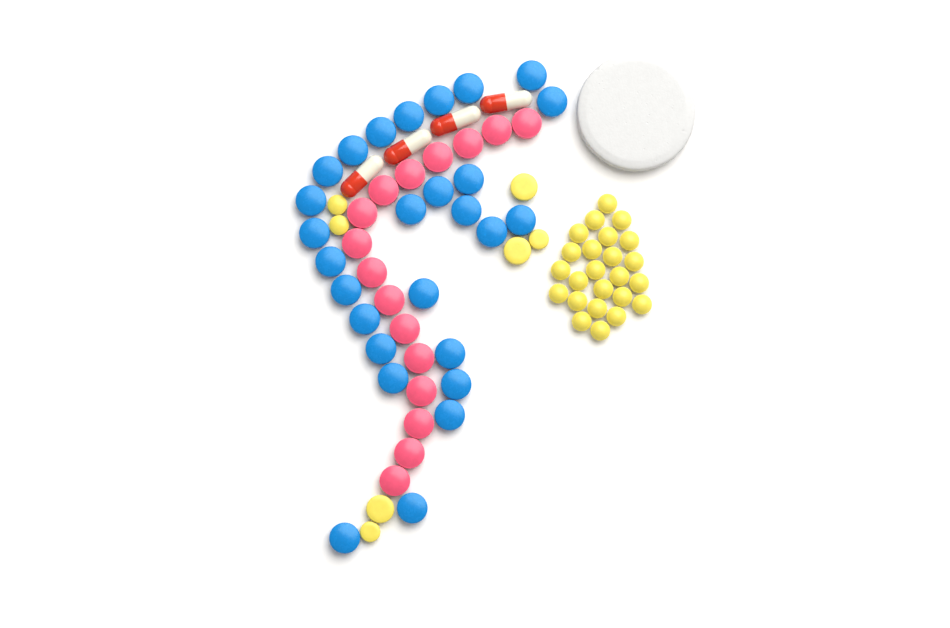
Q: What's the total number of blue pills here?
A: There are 27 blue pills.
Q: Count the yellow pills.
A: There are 31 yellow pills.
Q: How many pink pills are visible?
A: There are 16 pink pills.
